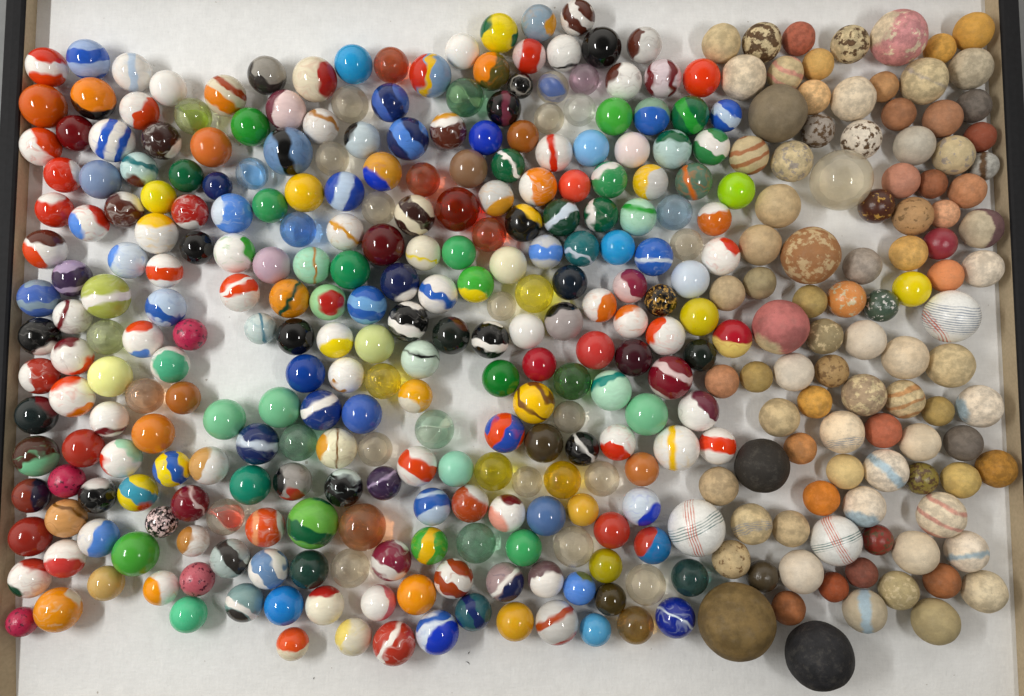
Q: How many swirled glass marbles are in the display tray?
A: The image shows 167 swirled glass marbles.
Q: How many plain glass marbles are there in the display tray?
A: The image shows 104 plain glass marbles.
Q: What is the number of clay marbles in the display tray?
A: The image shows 102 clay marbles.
